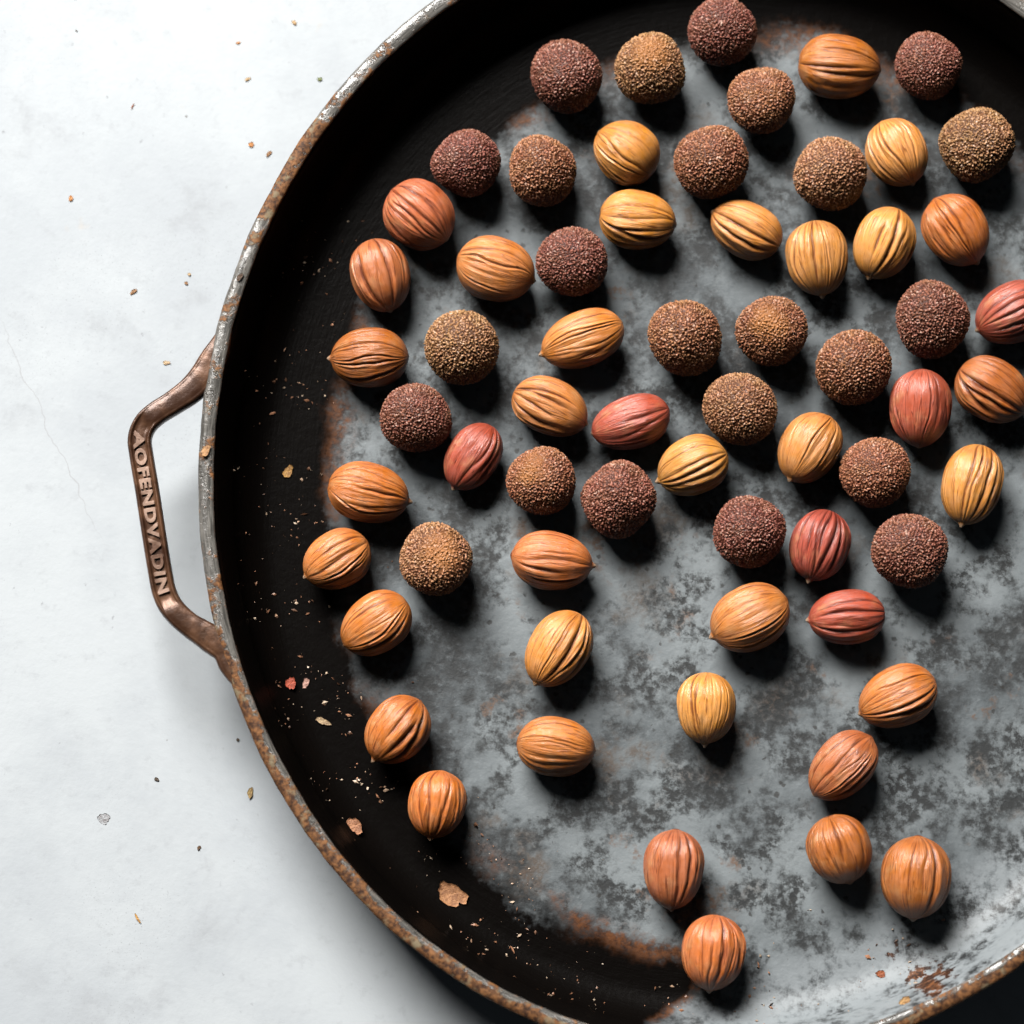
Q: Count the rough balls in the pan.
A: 24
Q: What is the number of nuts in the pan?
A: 40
